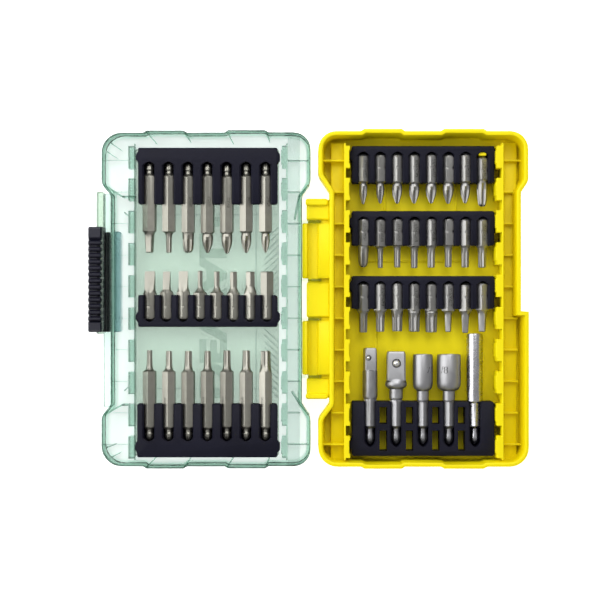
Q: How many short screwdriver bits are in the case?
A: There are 32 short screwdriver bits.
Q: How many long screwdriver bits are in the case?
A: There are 14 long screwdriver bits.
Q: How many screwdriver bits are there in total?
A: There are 46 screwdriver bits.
